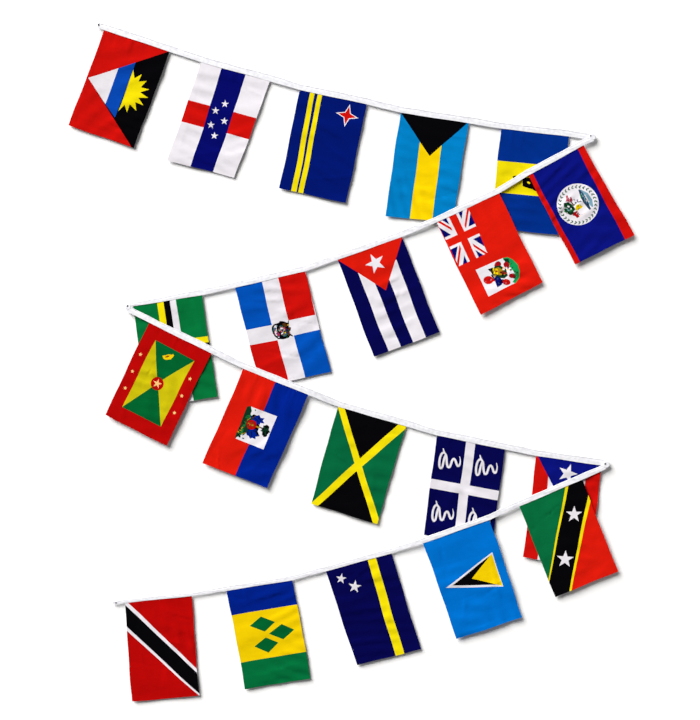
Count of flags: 20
